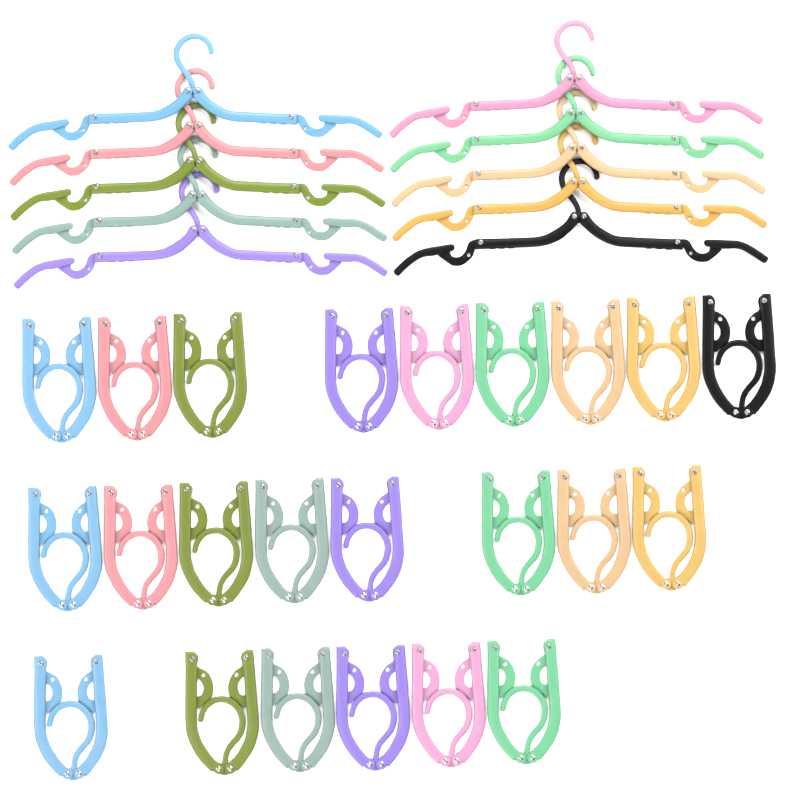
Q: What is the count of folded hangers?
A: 23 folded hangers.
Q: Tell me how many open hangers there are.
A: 10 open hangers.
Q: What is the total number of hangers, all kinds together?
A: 33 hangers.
